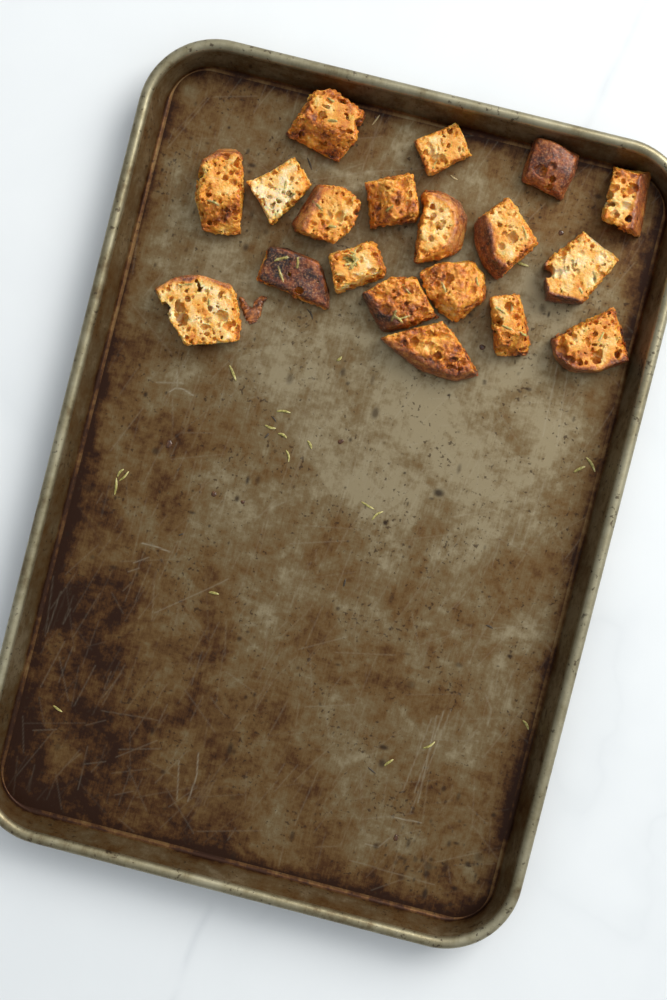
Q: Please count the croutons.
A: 19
